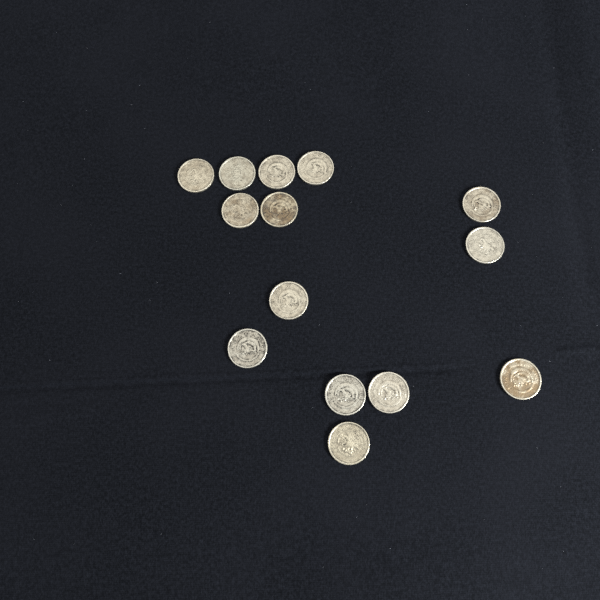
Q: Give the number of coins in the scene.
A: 14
